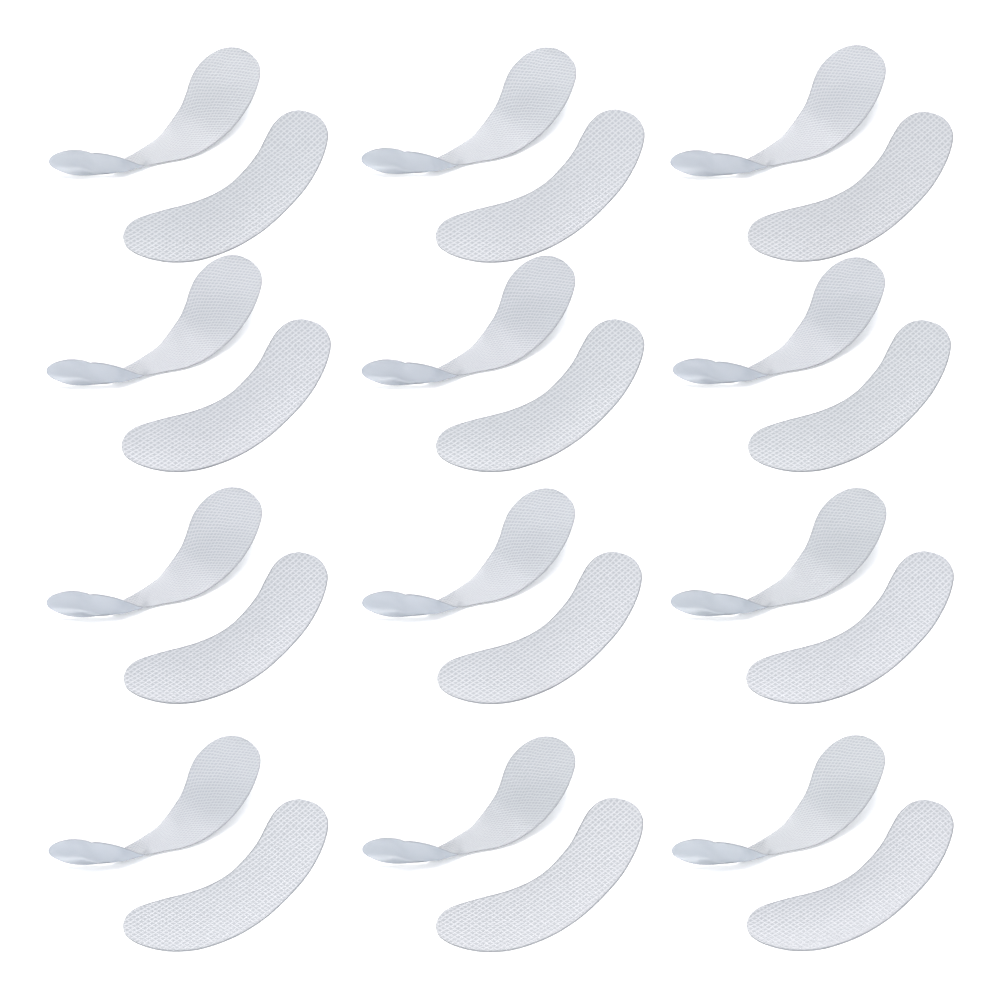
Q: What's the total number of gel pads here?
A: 24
